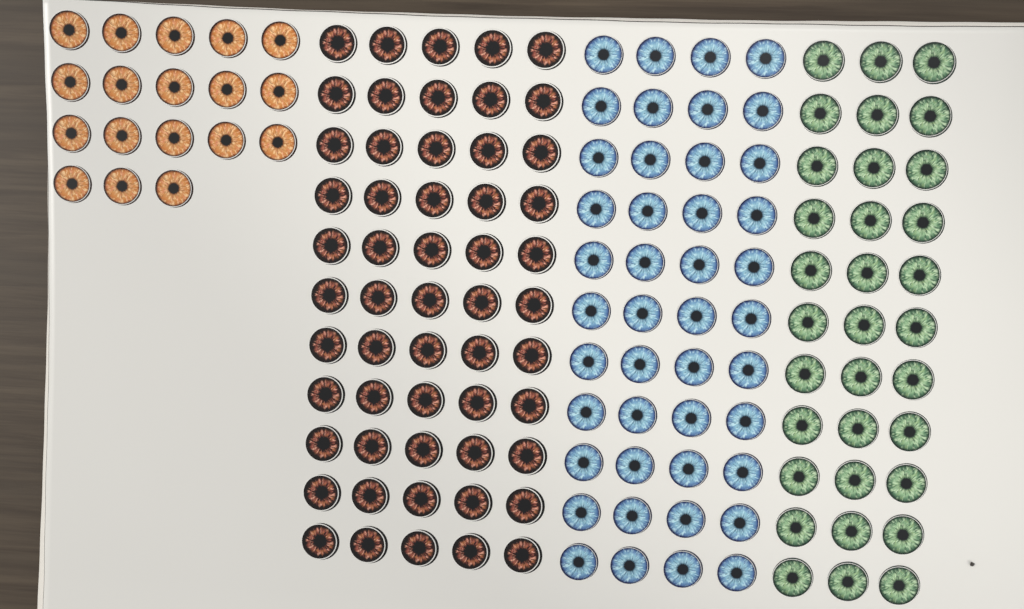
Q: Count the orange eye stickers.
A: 18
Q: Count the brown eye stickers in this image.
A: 55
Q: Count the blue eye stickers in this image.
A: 44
